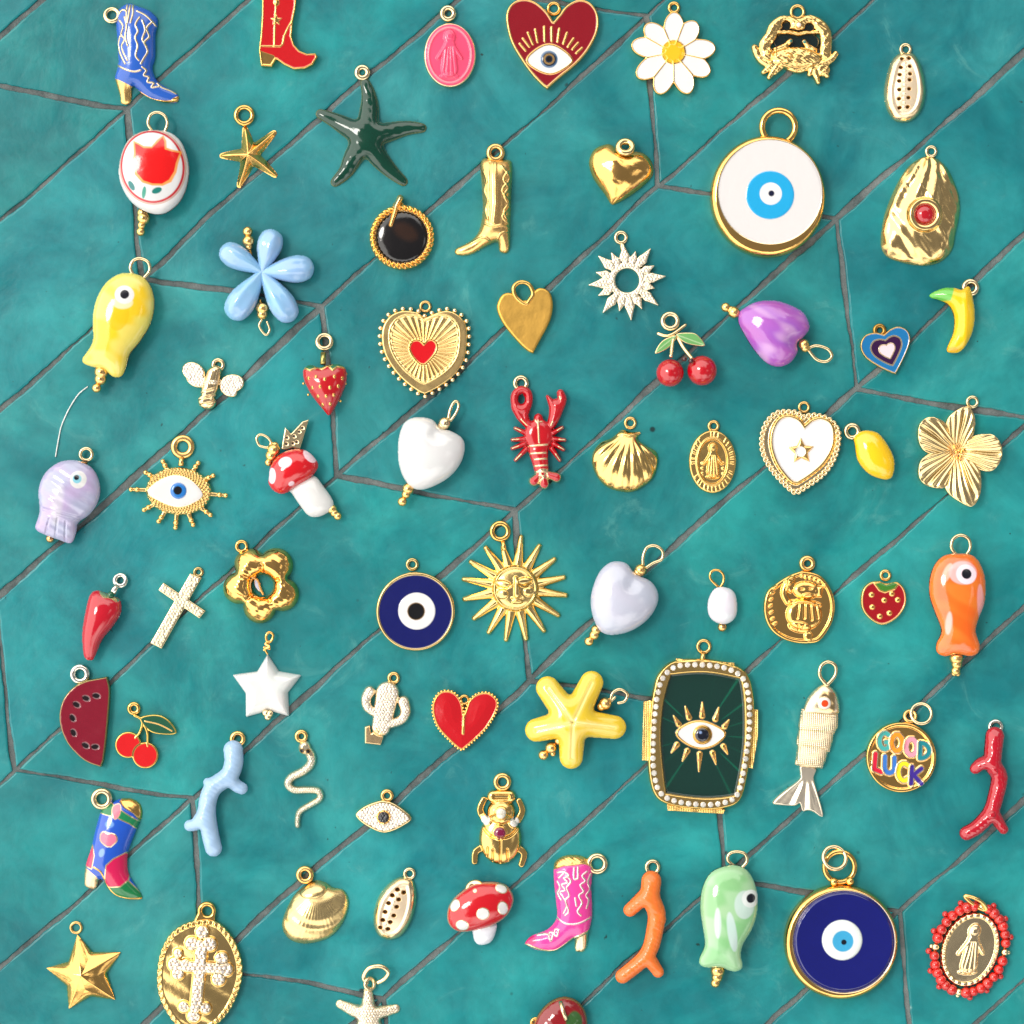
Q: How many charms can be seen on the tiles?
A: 73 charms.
